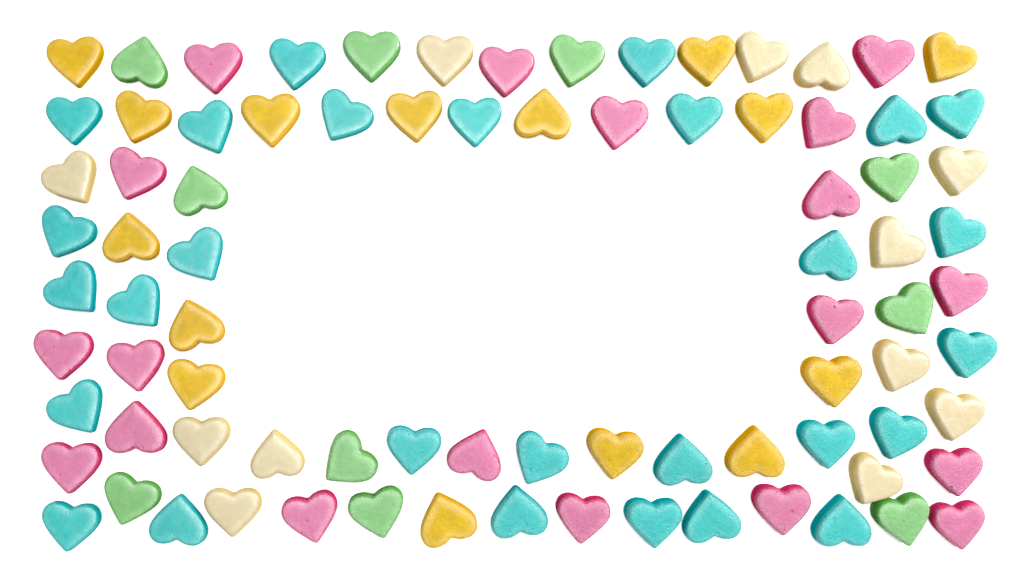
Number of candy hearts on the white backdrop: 84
